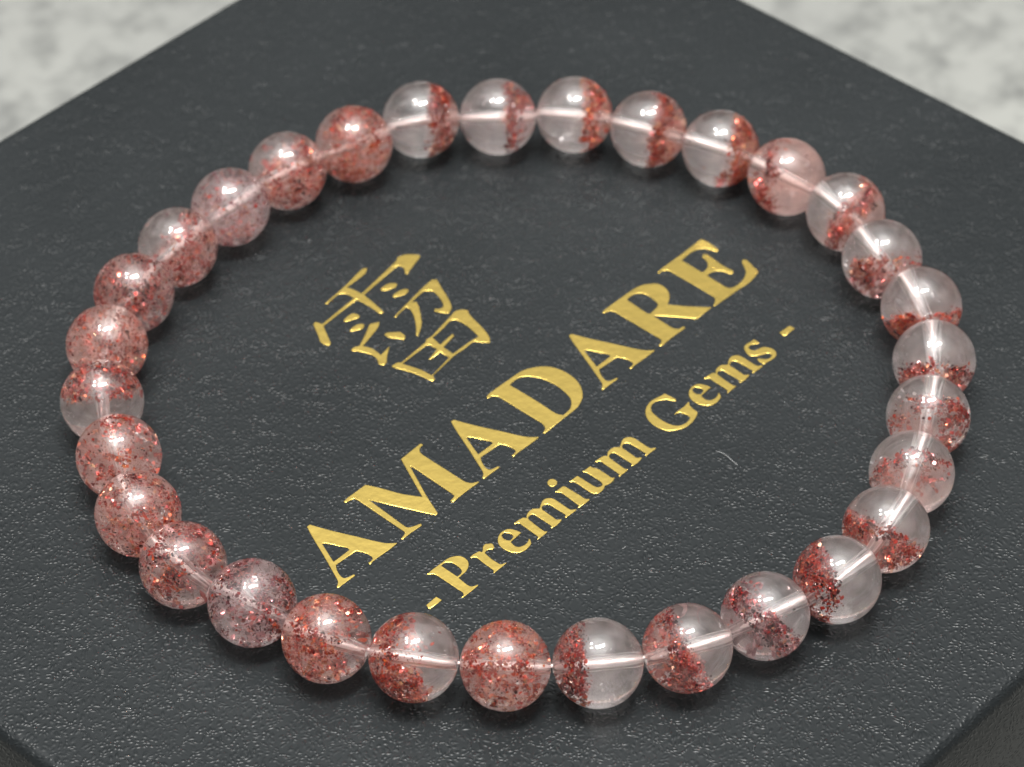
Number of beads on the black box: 31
